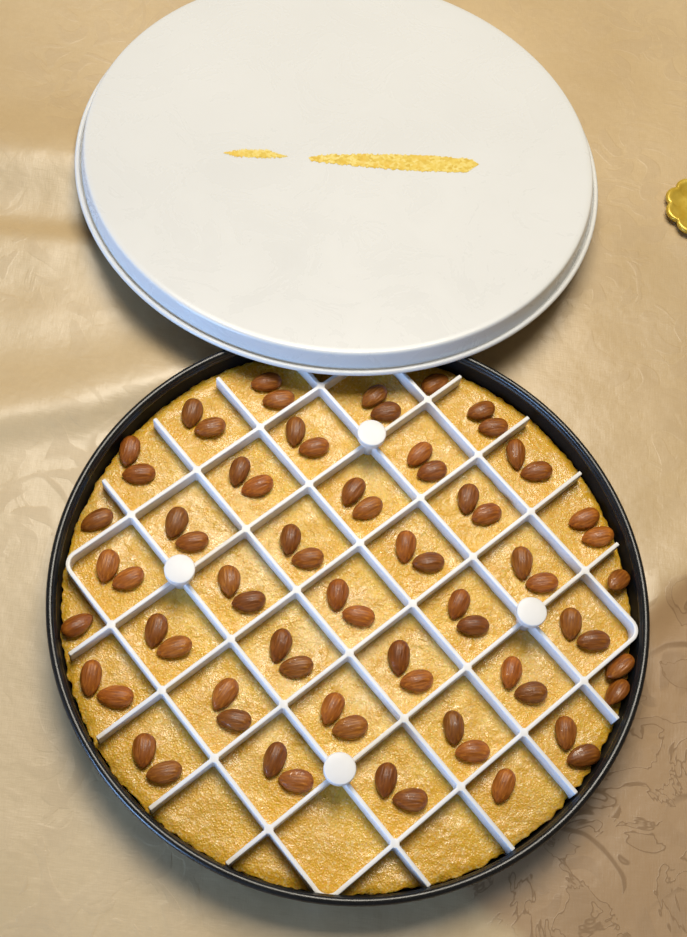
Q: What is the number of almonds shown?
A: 73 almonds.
